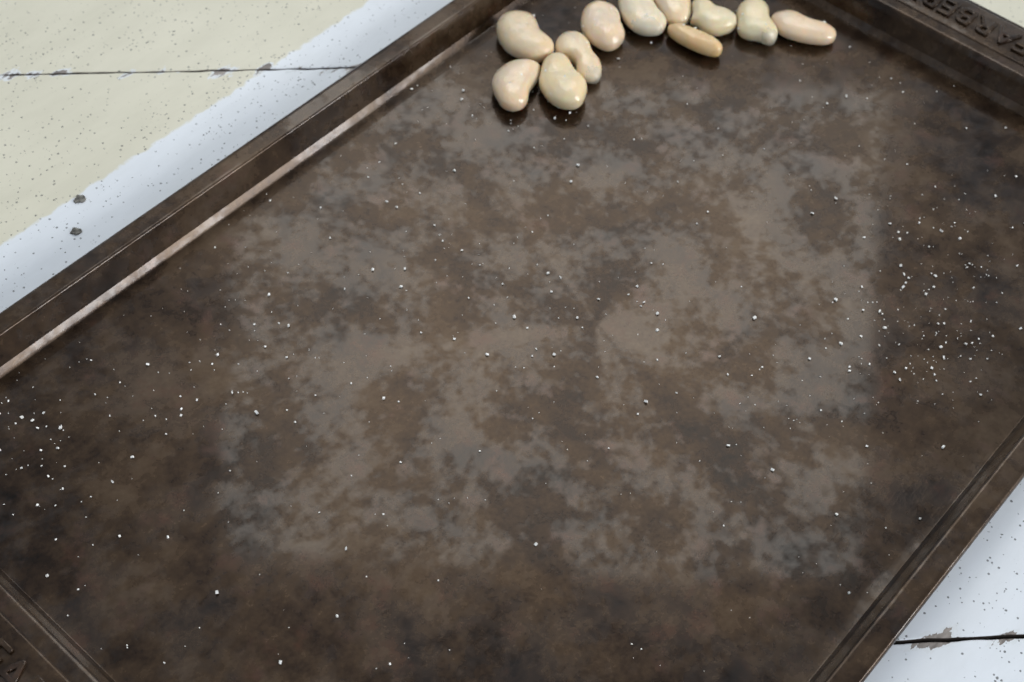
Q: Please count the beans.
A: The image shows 11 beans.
